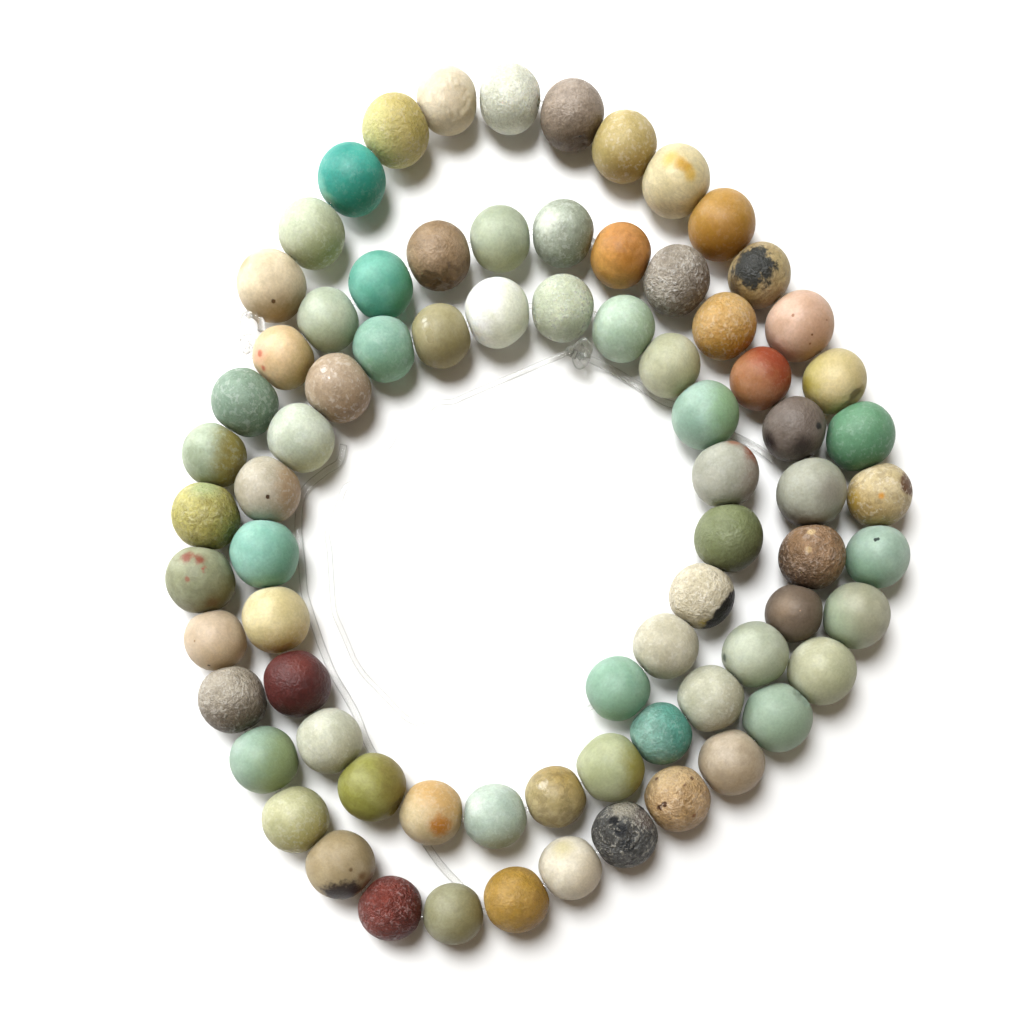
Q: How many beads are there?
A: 76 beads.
